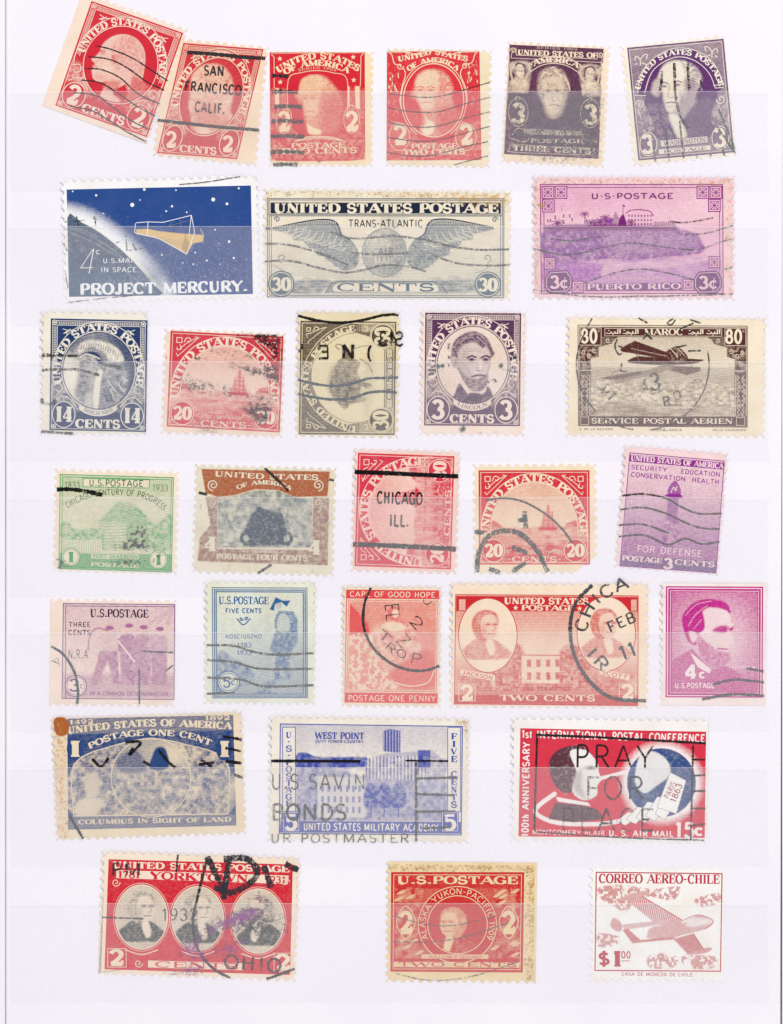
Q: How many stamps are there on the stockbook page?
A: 30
